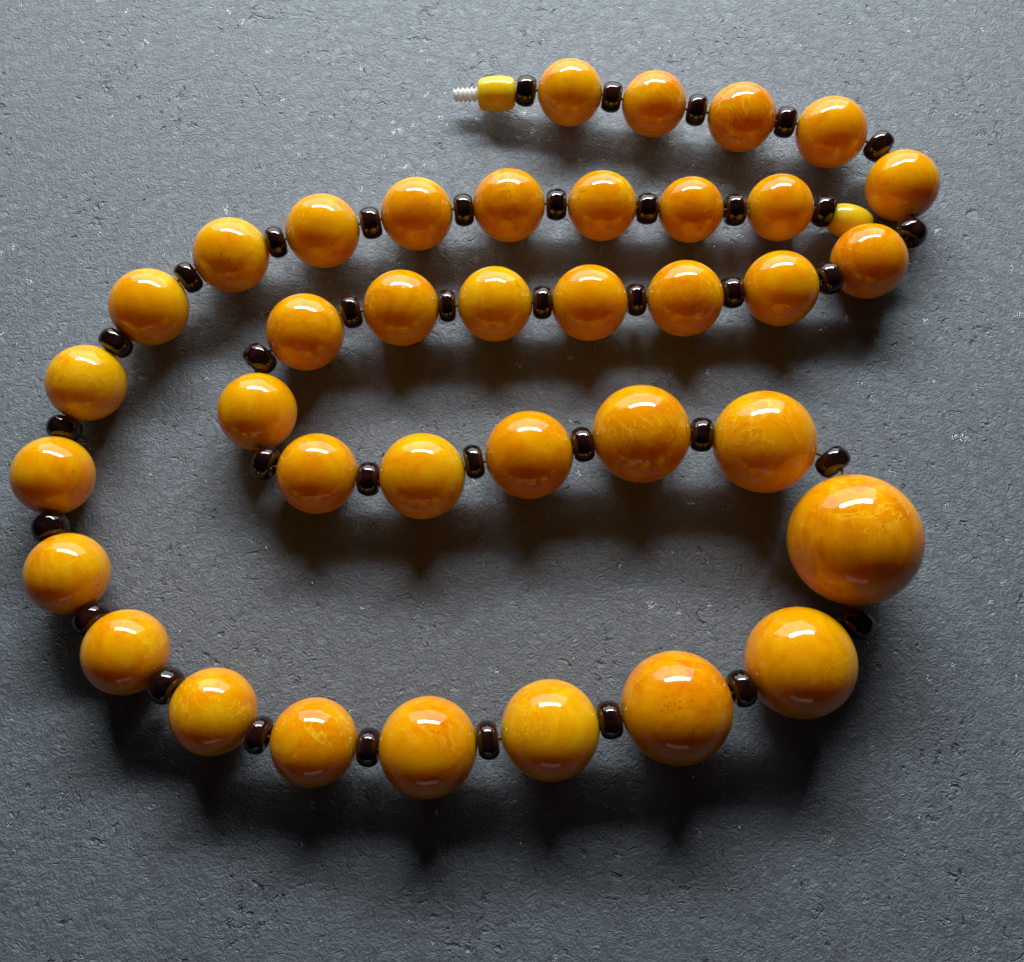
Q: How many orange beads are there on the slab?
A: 37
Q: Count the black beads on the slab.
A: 38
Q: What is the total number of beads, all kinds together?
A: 75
